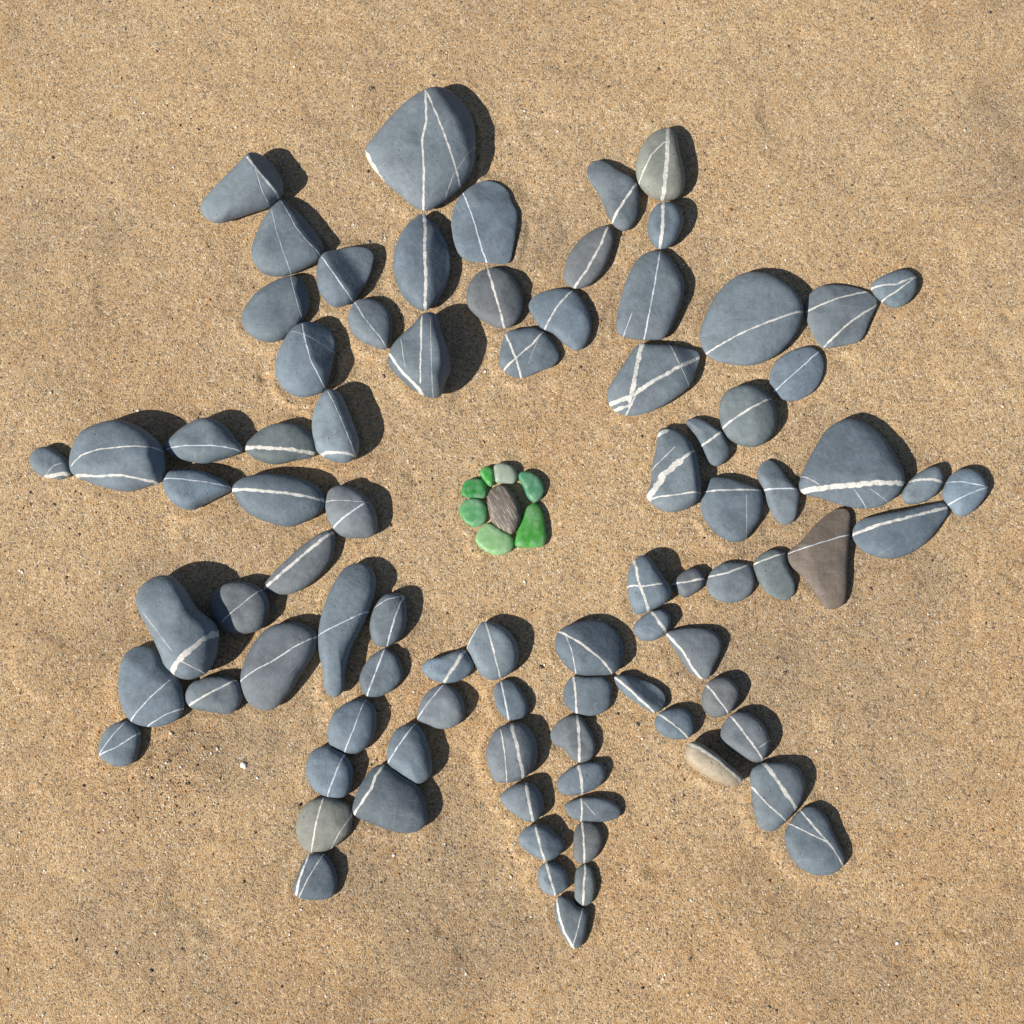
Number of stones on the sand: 87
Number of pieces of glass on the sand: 7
